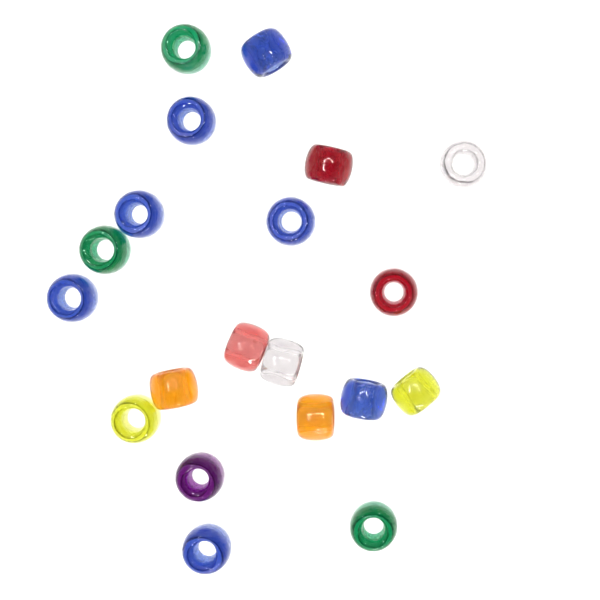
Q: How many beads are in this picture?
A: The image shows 20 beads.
